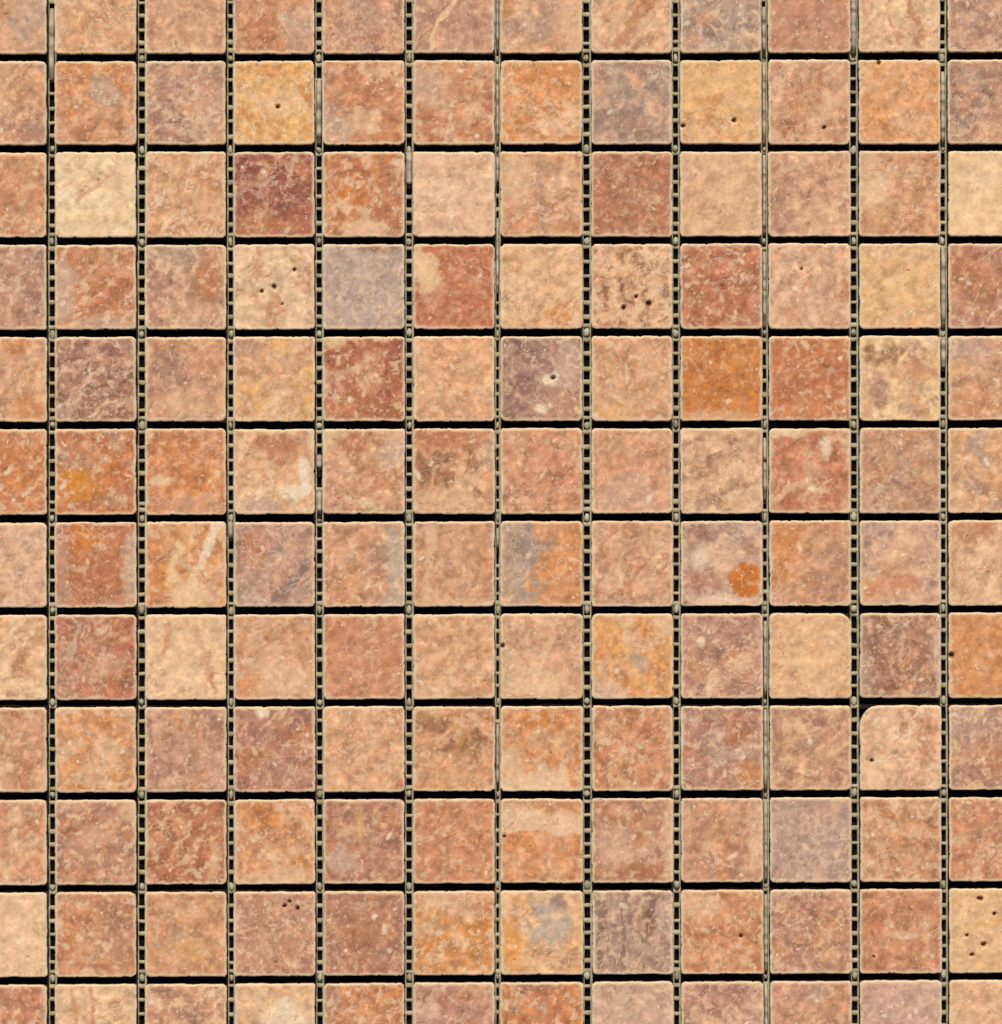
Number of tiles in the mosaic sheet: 144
